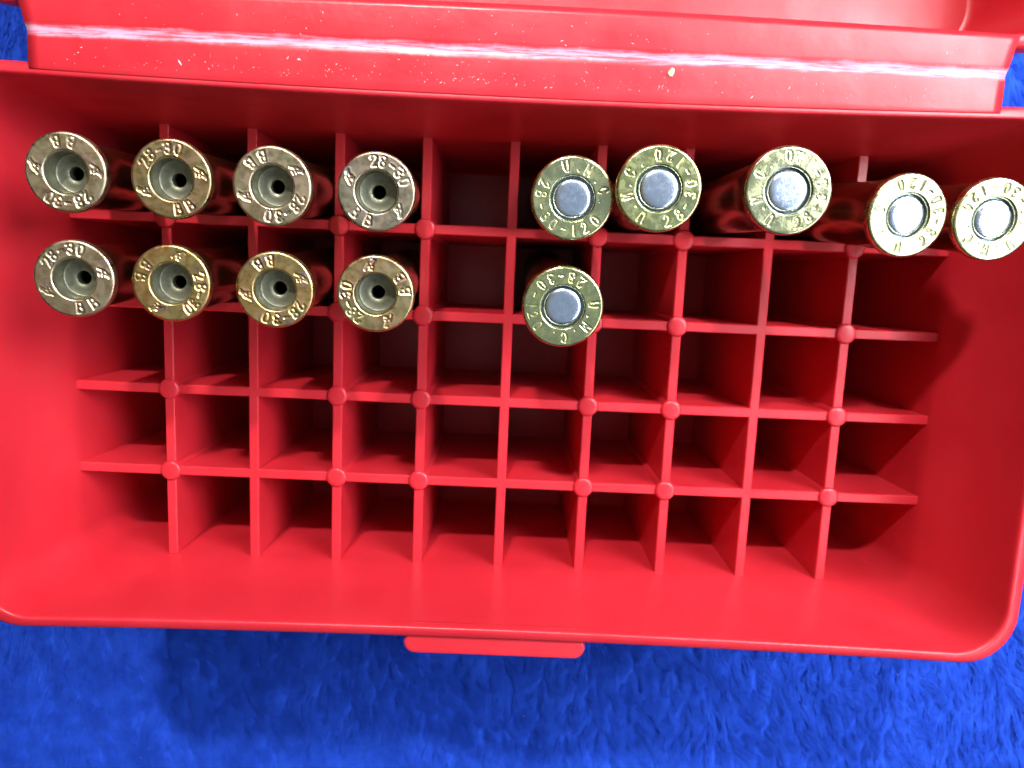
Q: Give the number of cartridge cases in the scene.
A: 14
